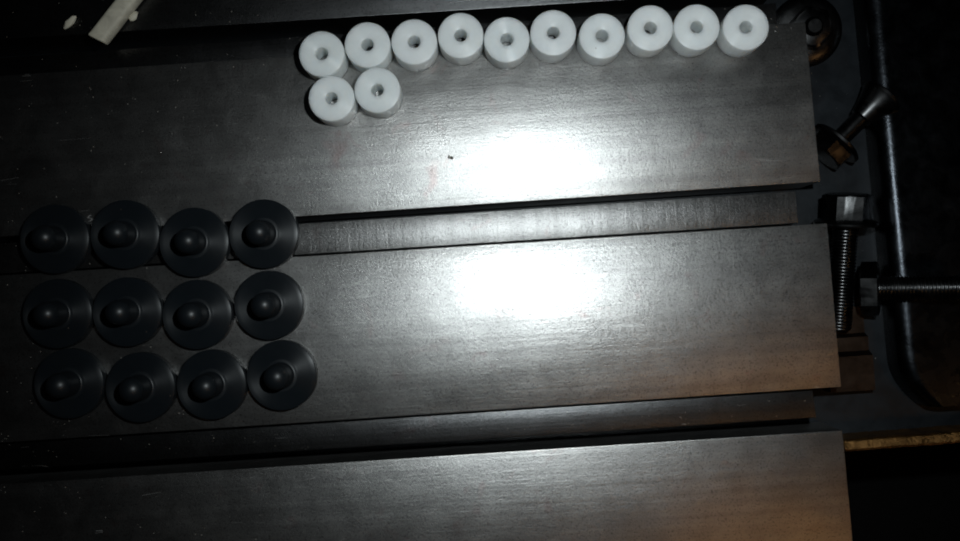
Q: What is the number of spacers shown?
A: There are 12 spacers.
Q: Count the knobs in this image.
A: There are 12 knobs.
